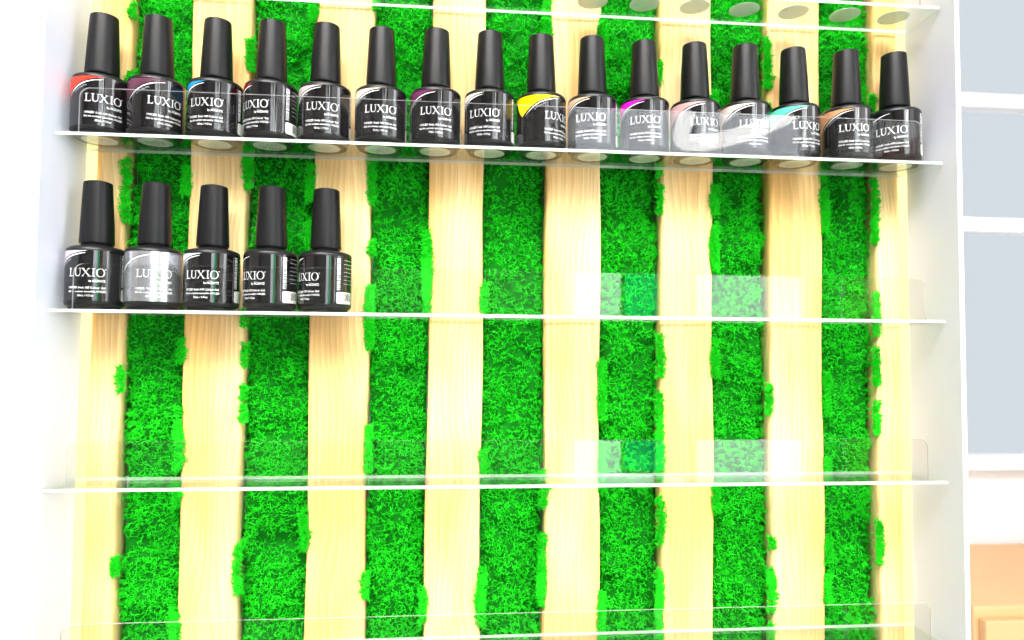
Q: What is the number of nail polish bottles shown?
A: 21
